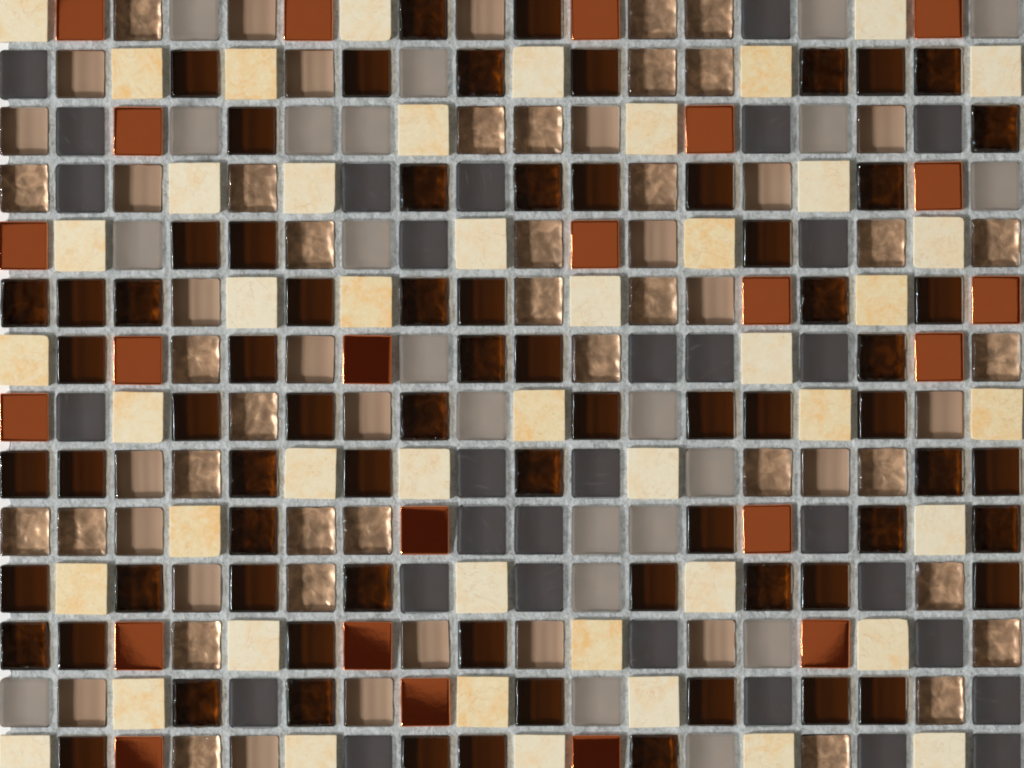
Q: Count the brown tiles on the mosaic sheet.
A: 131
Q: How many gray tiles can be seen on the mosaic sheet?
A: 52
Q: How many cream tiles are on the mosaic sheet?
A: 46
